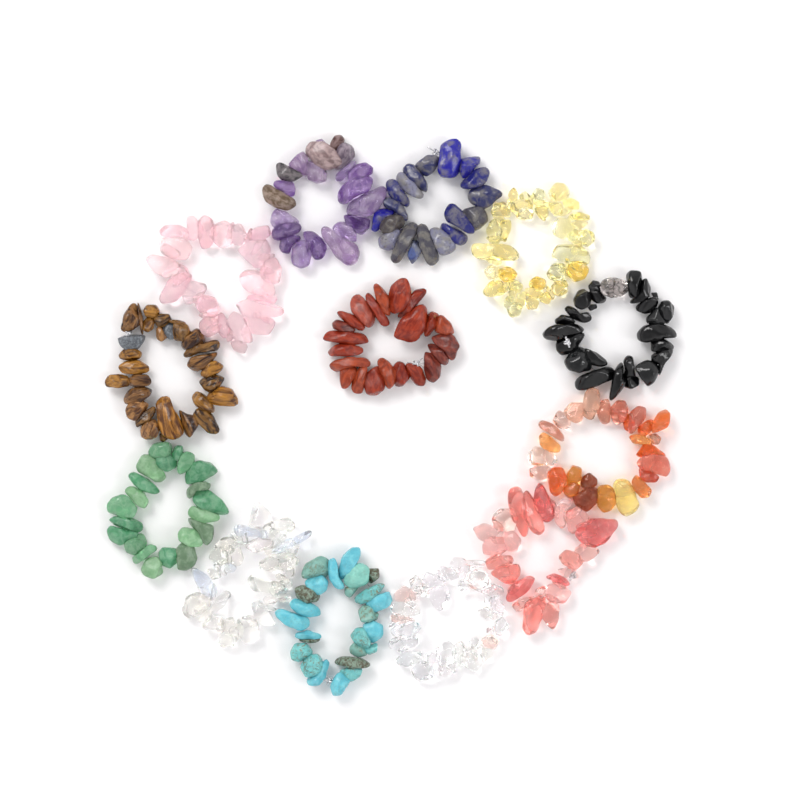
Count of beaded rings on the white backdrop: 13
